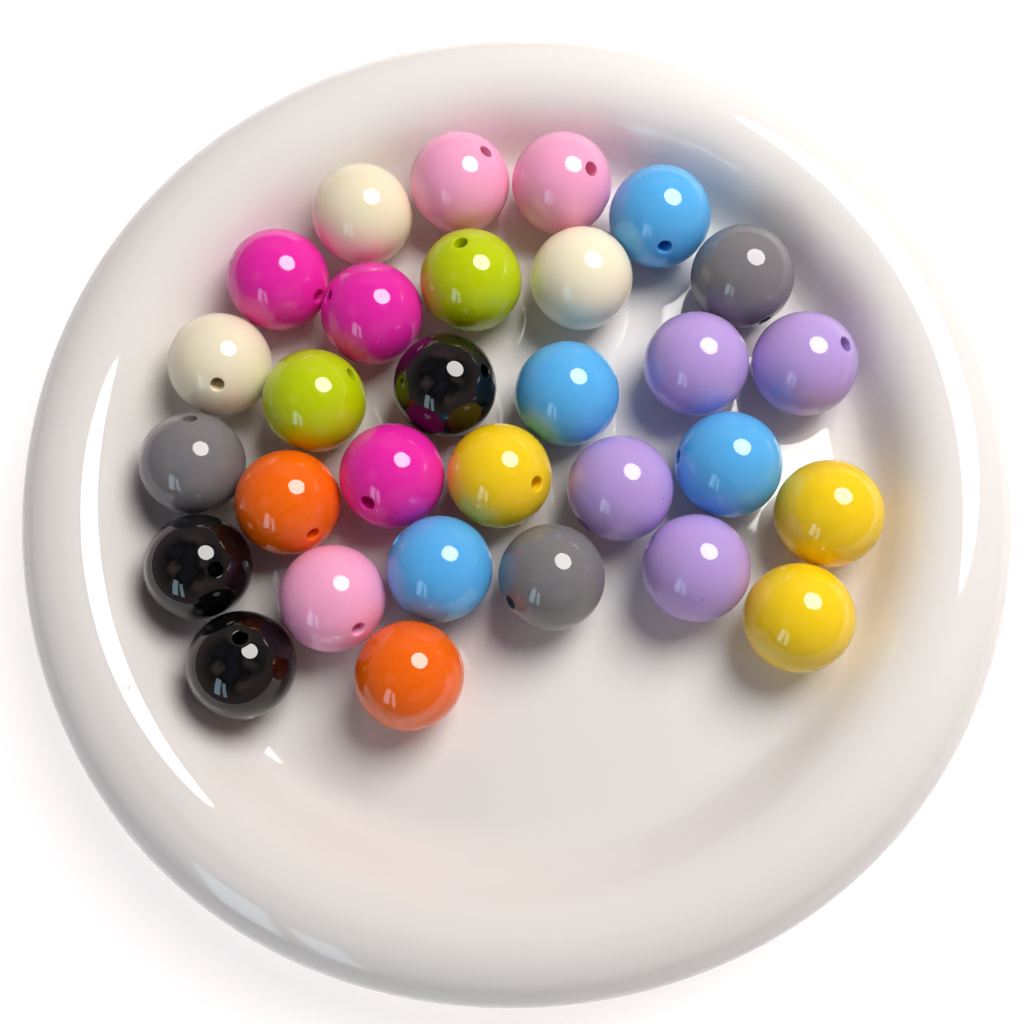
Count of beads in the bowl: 30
